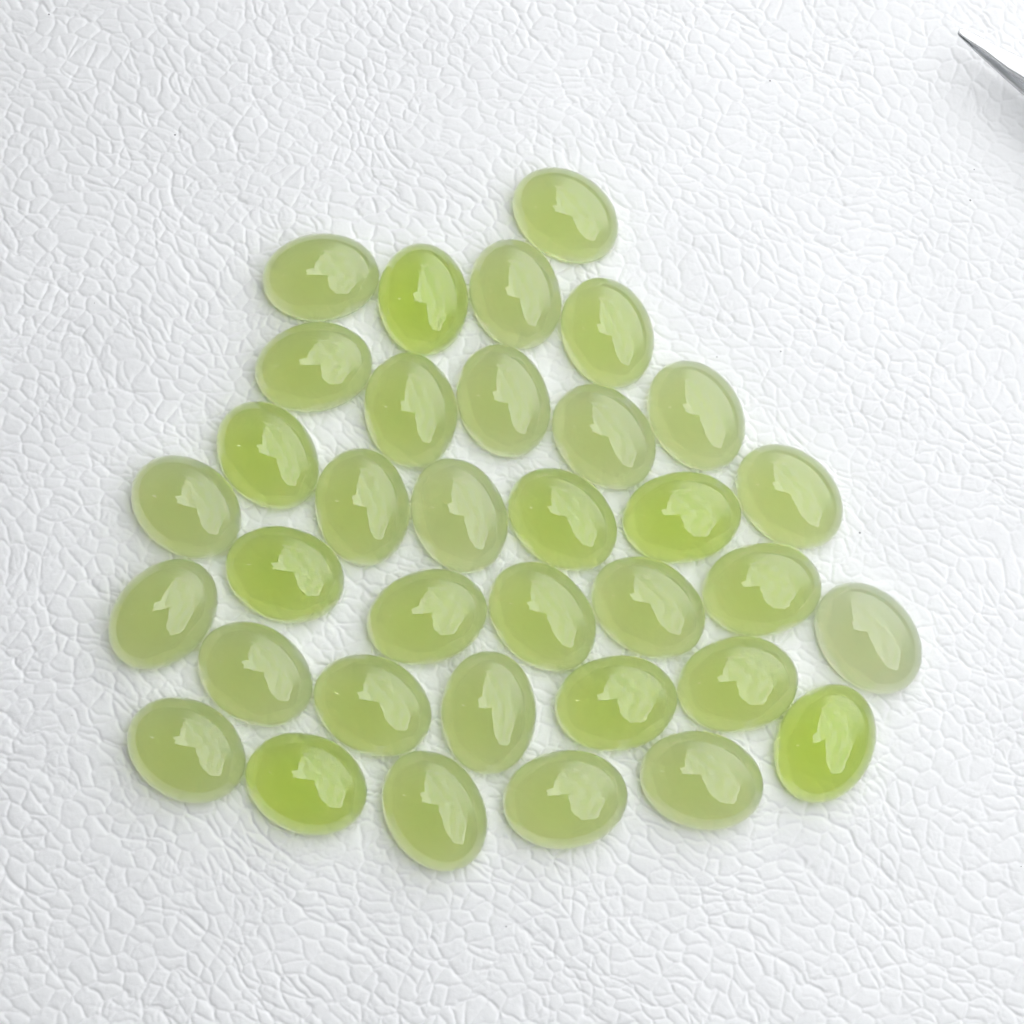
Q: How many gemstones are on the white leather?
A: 35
